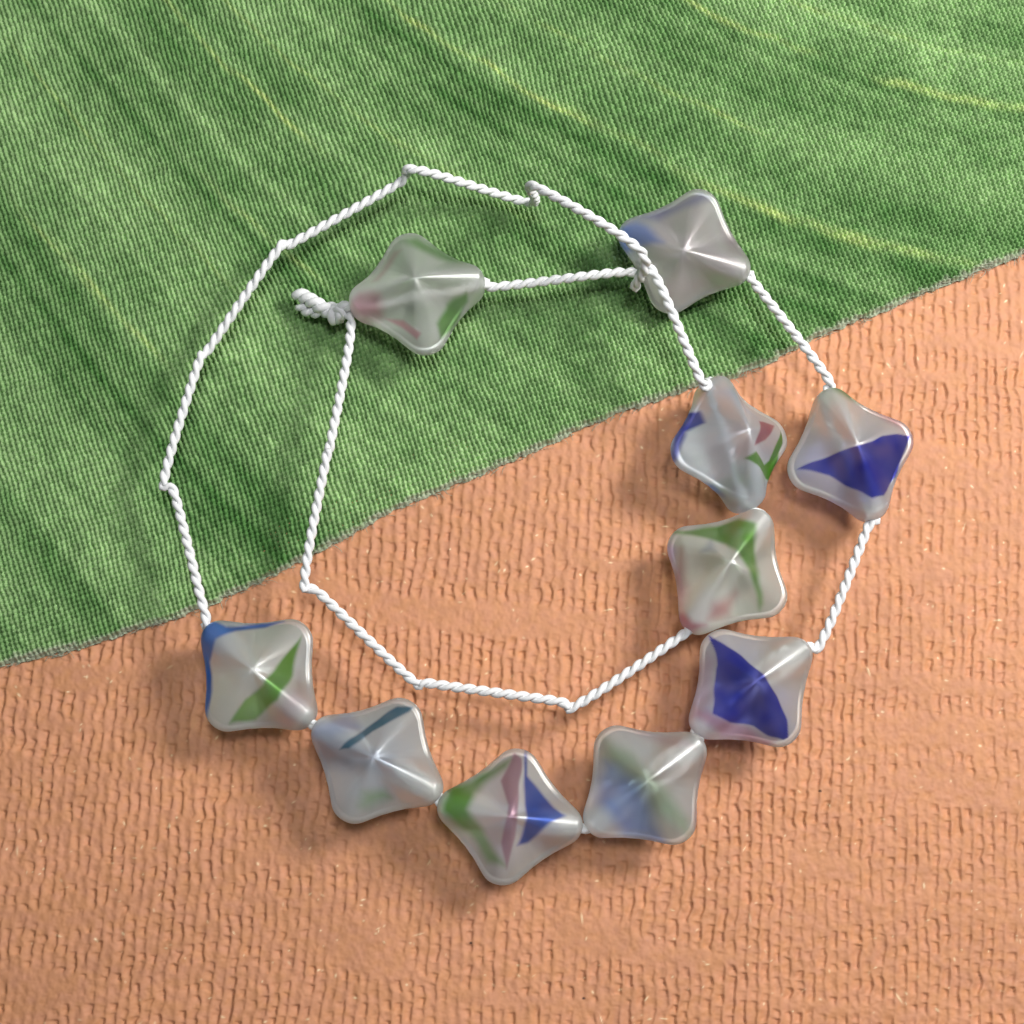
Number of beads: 10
